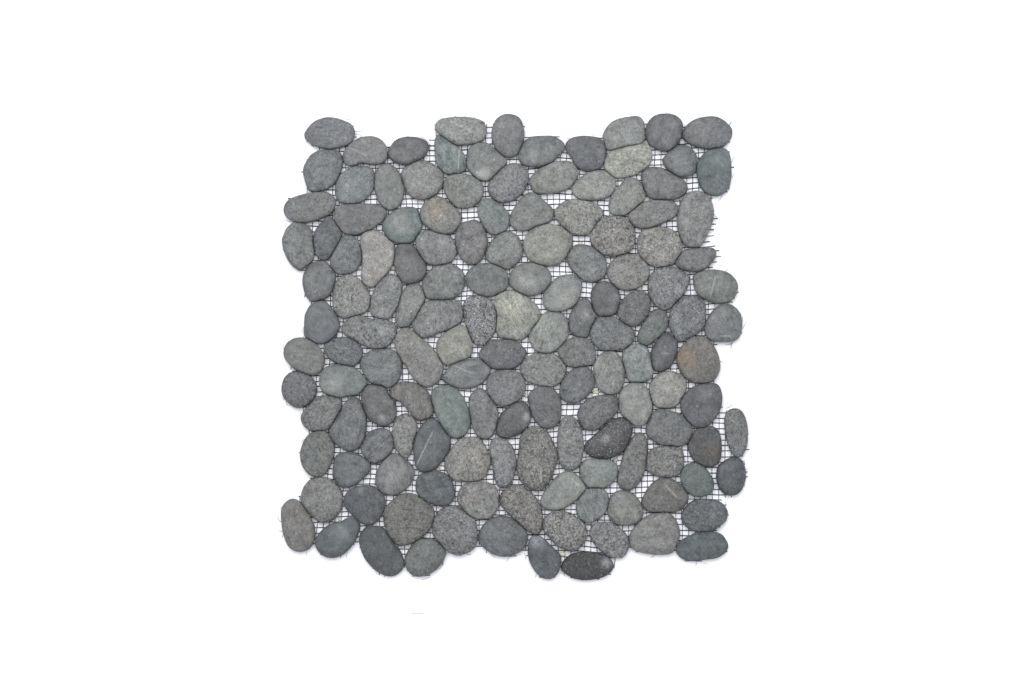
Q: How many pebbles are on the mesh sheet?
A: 142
